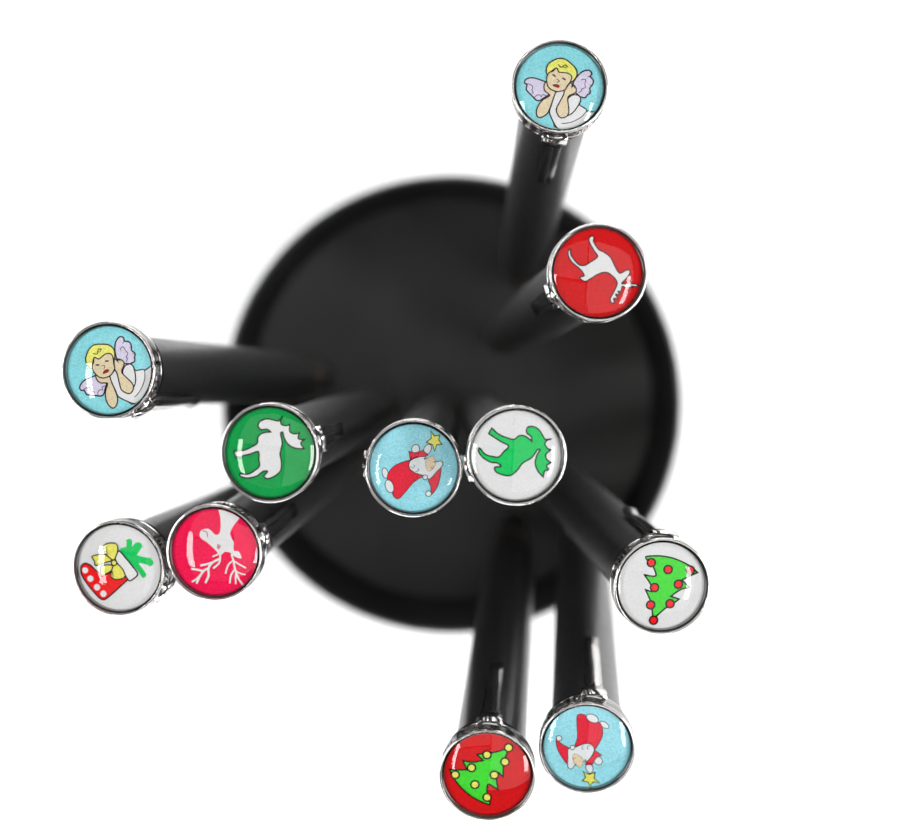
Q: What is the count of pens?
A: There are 11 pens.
